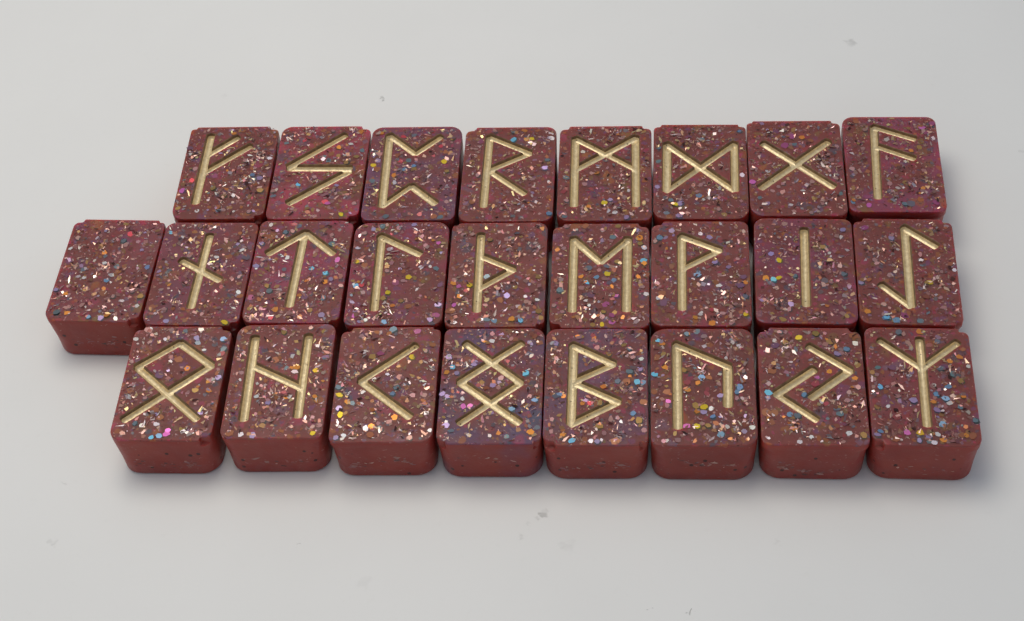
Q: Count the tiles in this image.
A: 25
